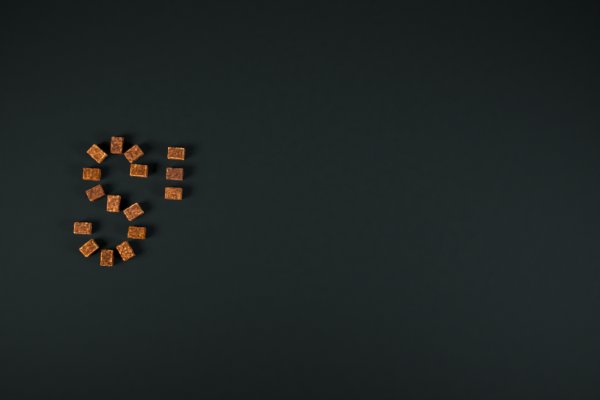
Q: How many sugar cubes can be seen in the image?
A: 16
